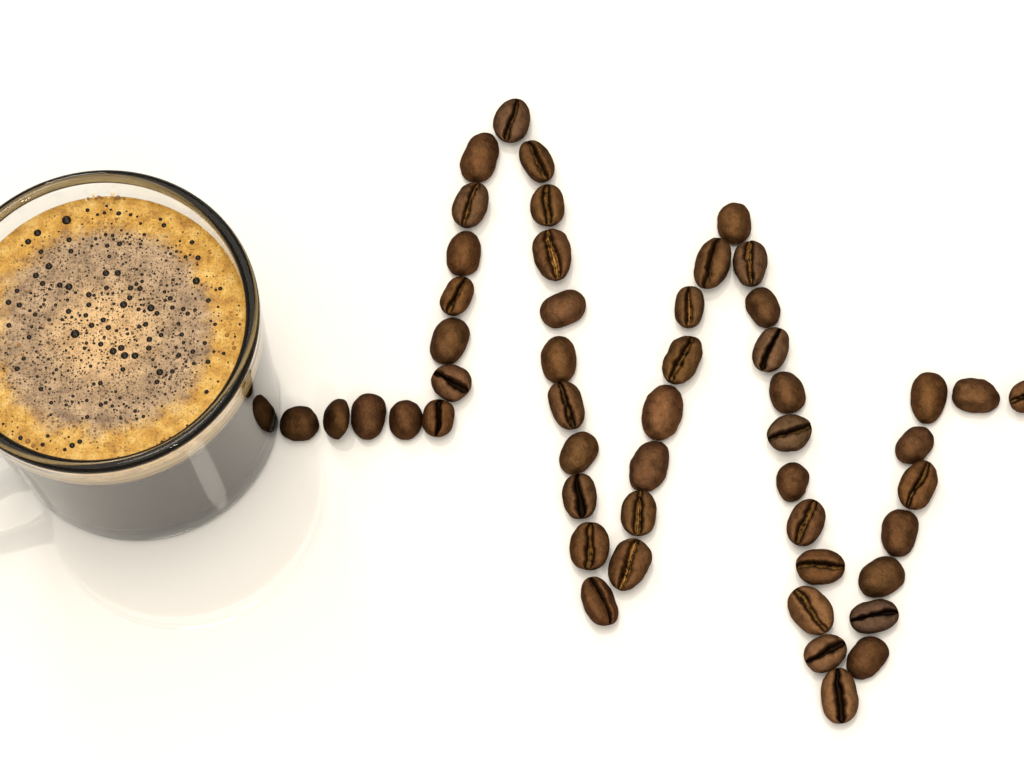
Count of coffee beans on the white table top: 50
